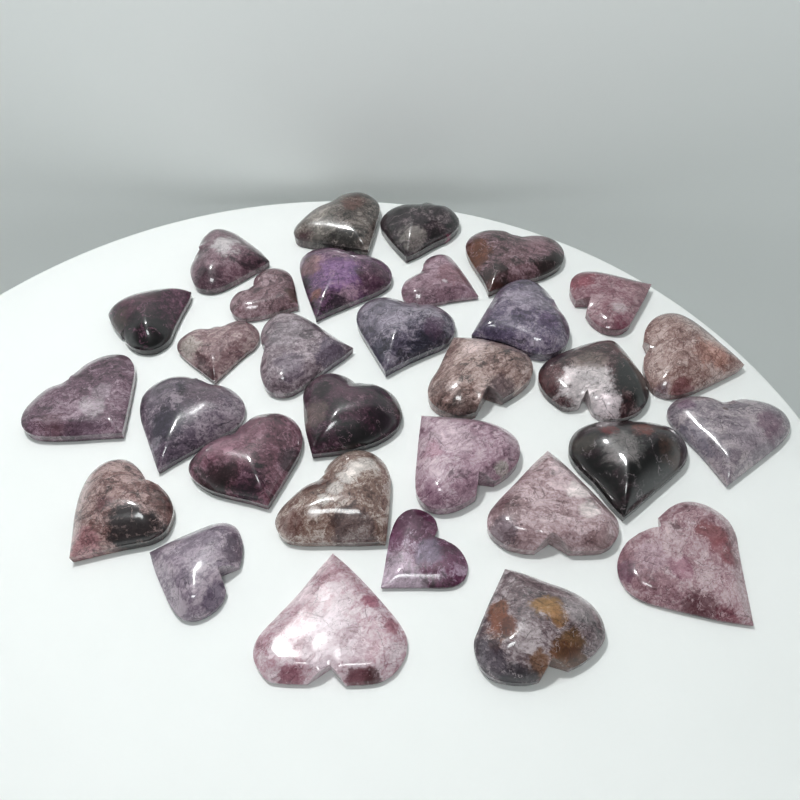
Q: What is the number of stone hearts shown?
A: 31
